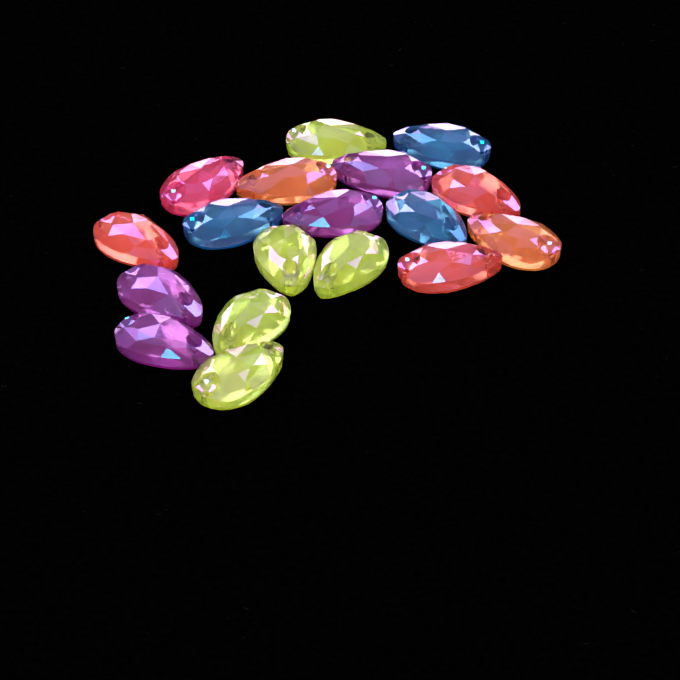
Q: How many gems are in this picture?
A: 18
